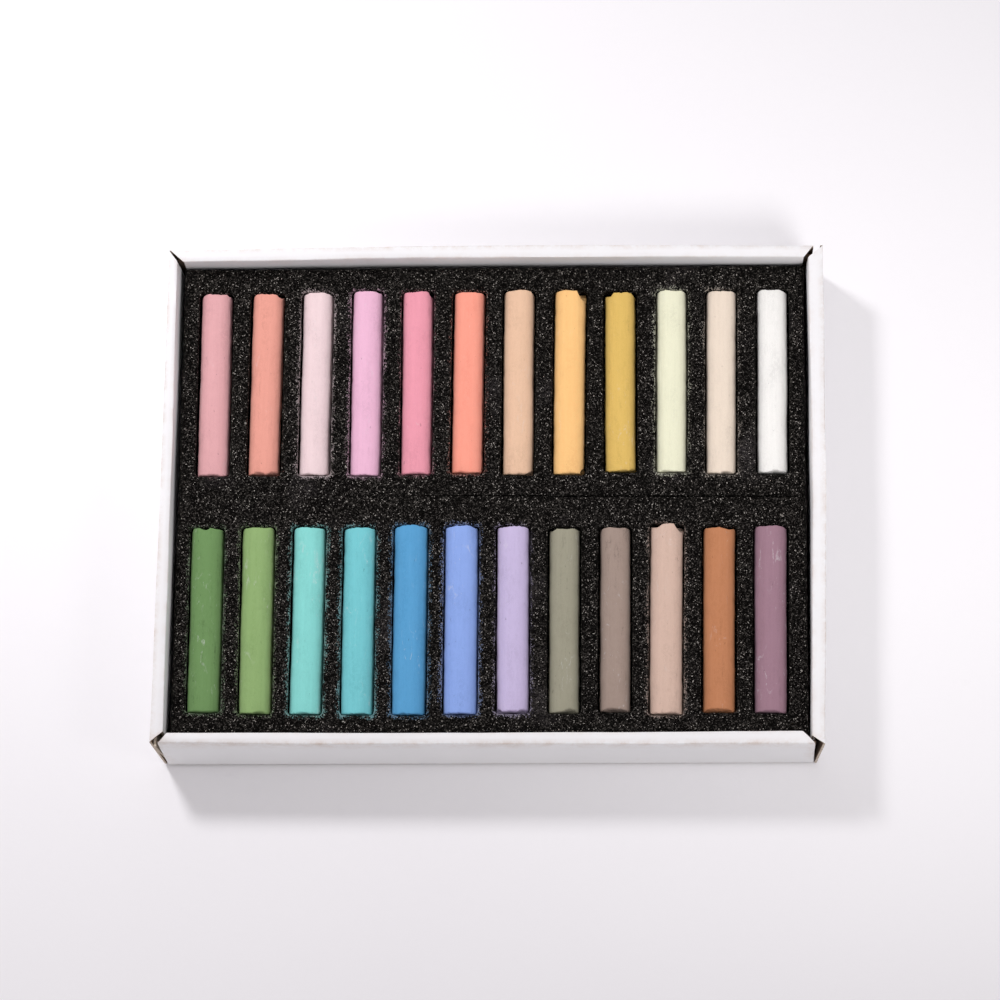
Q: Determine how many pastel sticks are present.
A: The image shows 24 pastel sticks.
